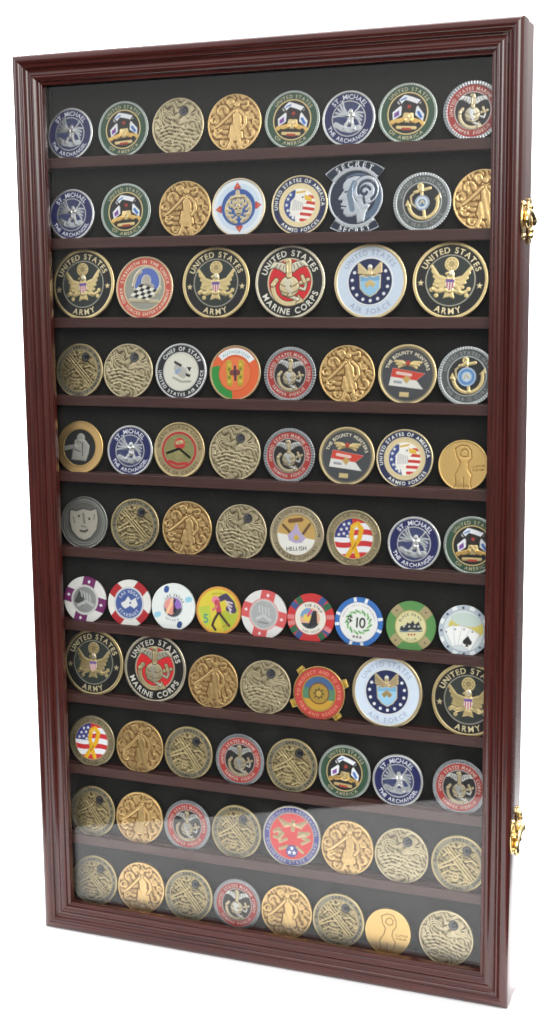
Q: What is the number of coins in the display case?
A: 77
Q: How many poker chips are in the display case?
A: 9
